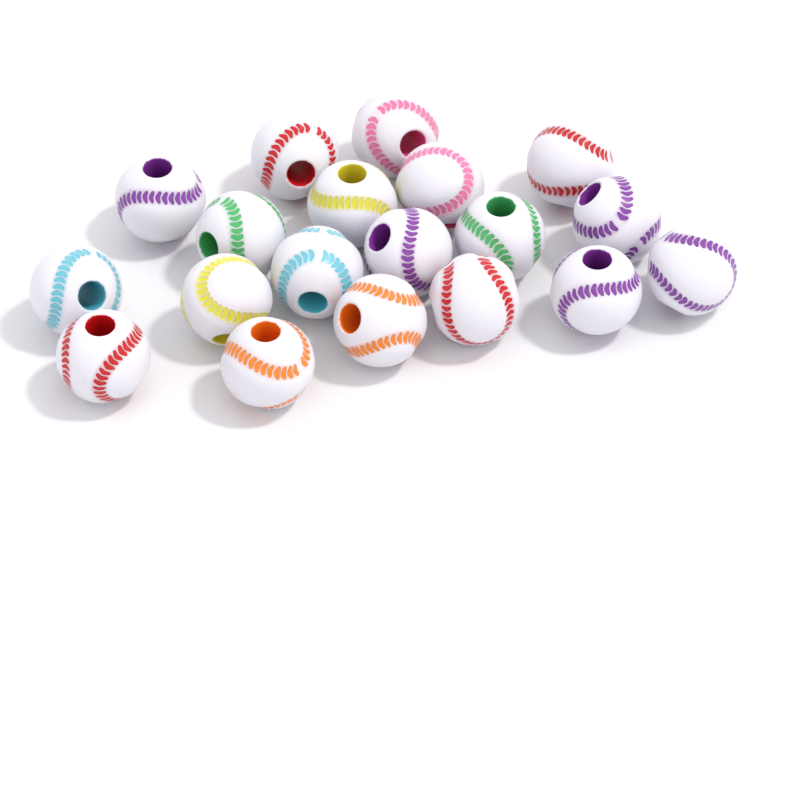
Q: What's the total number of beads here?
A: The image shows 19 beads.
